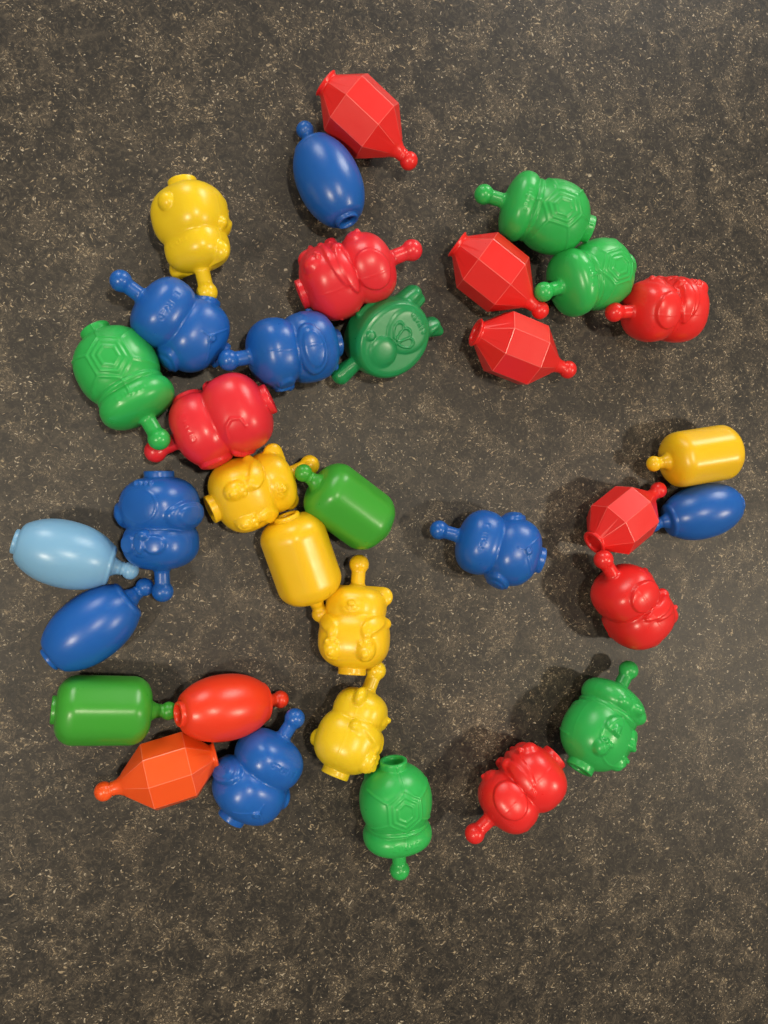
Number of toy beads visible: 34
